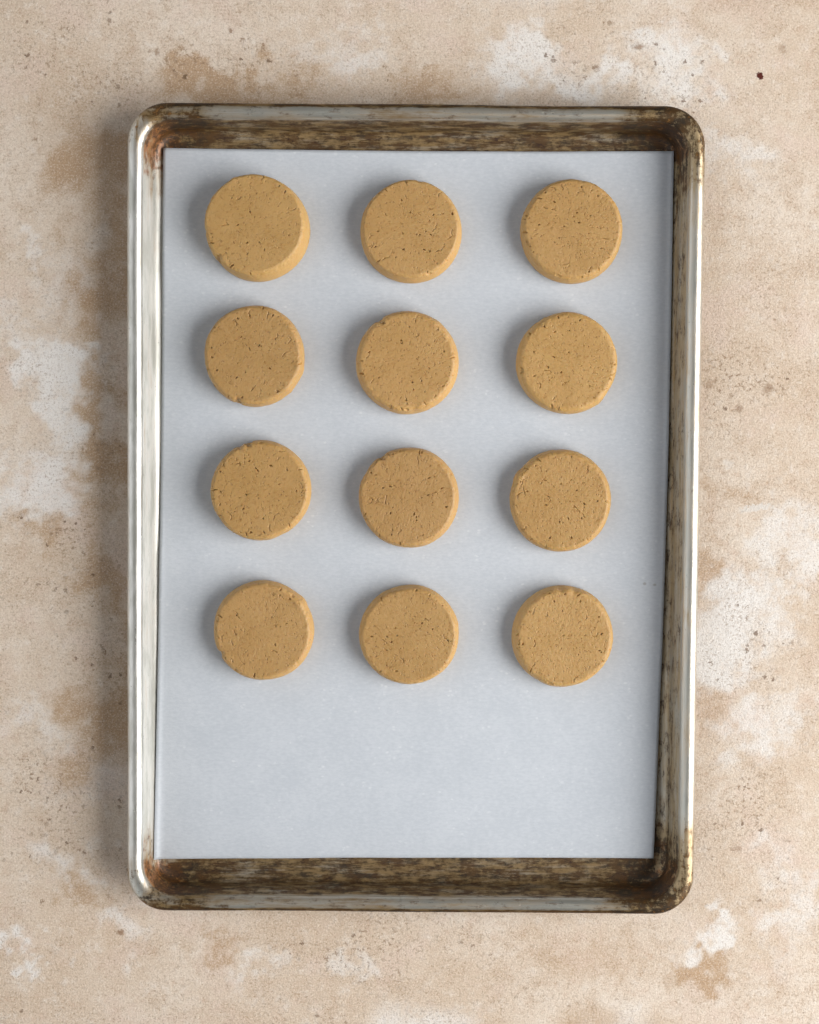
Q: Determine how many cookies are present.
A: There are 12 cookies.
